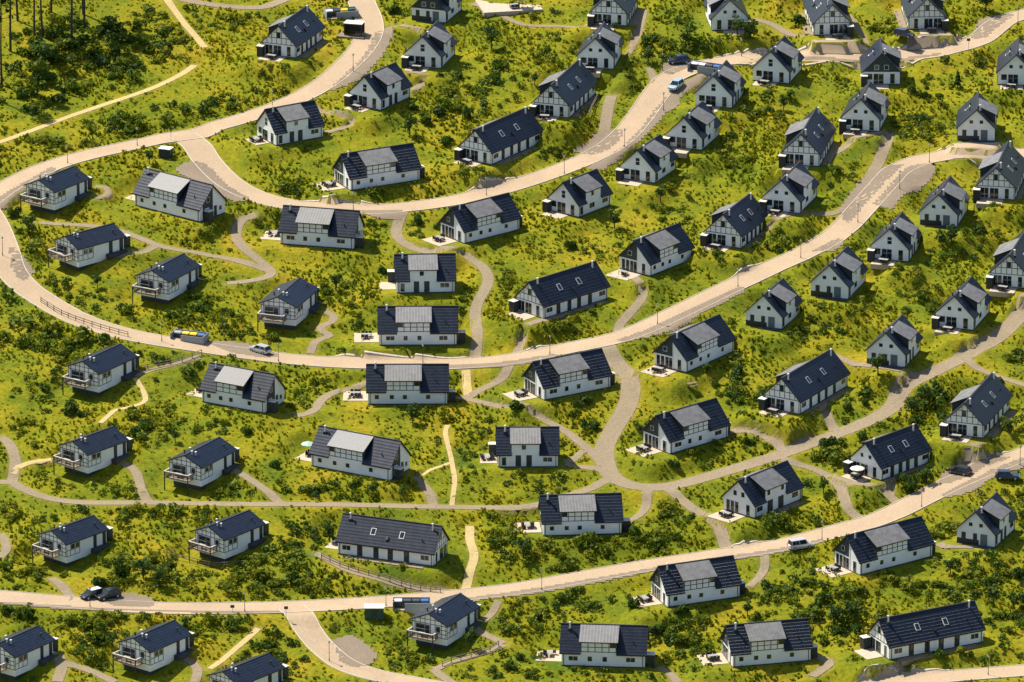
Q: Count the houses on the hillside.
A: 72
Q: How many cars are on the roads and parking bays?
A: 9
